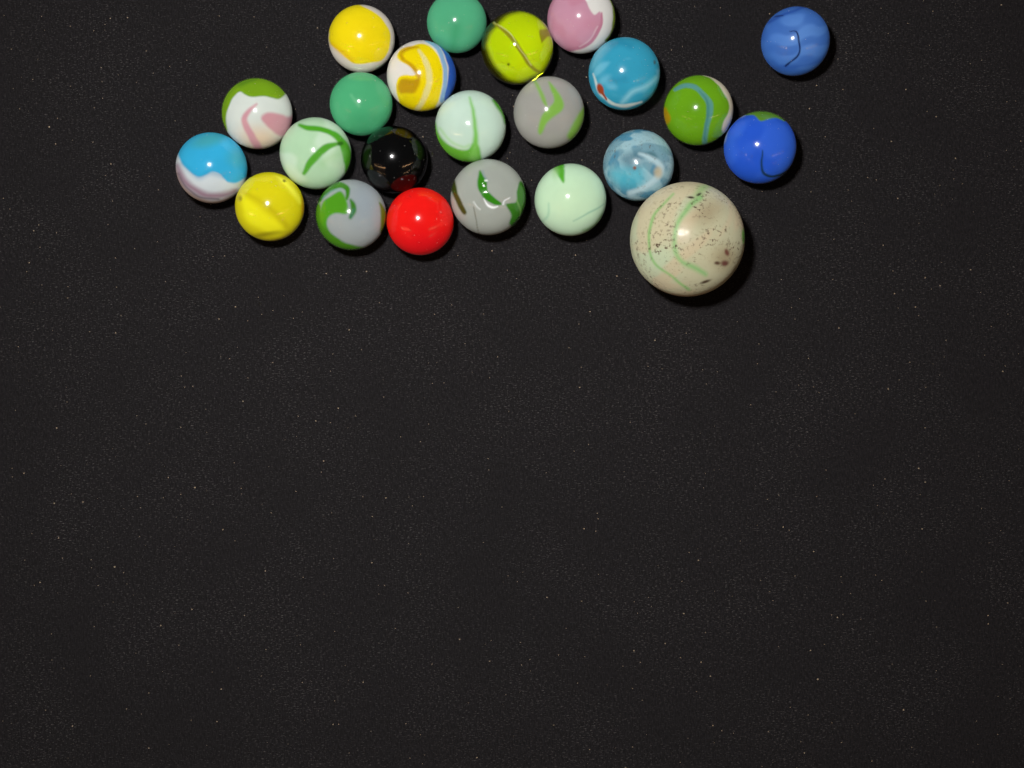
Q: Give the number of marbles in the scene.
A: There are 23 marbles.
